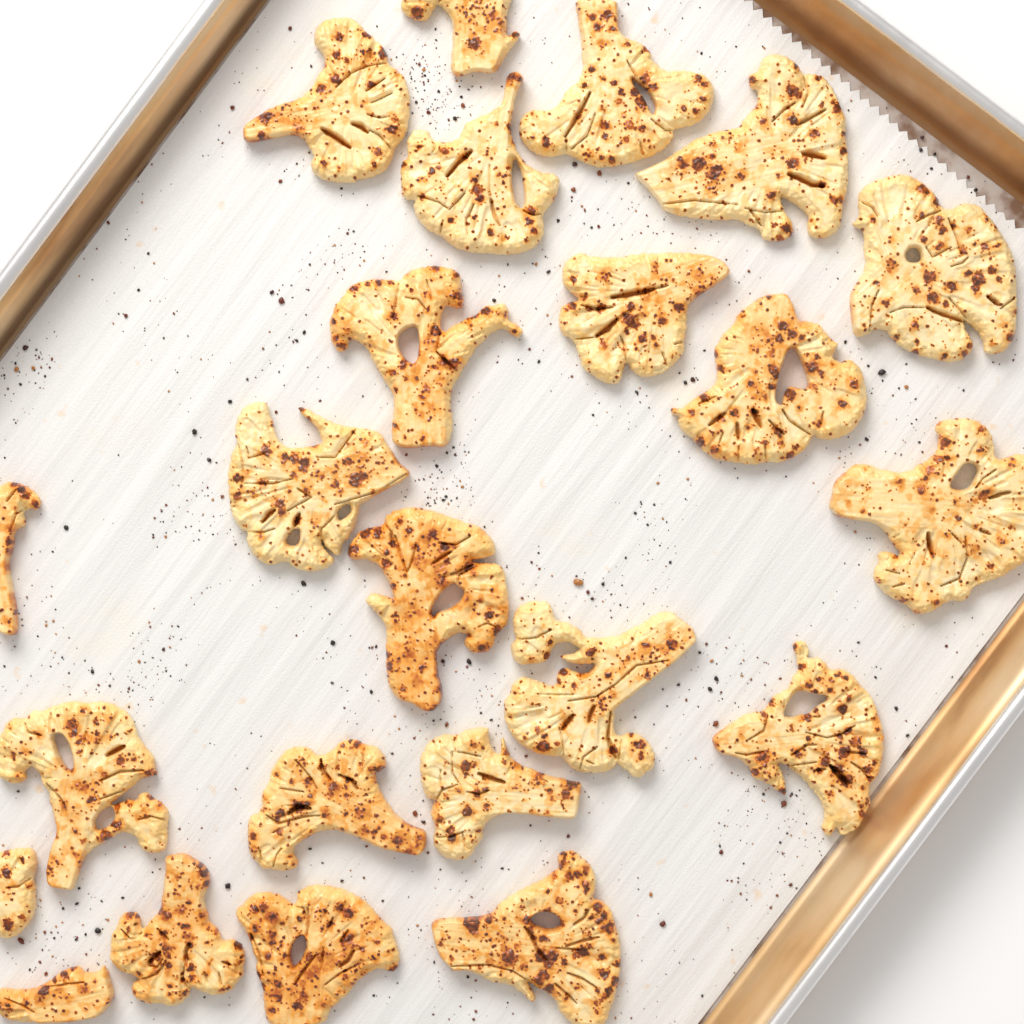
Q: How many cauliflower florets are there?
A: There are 23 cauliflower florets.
